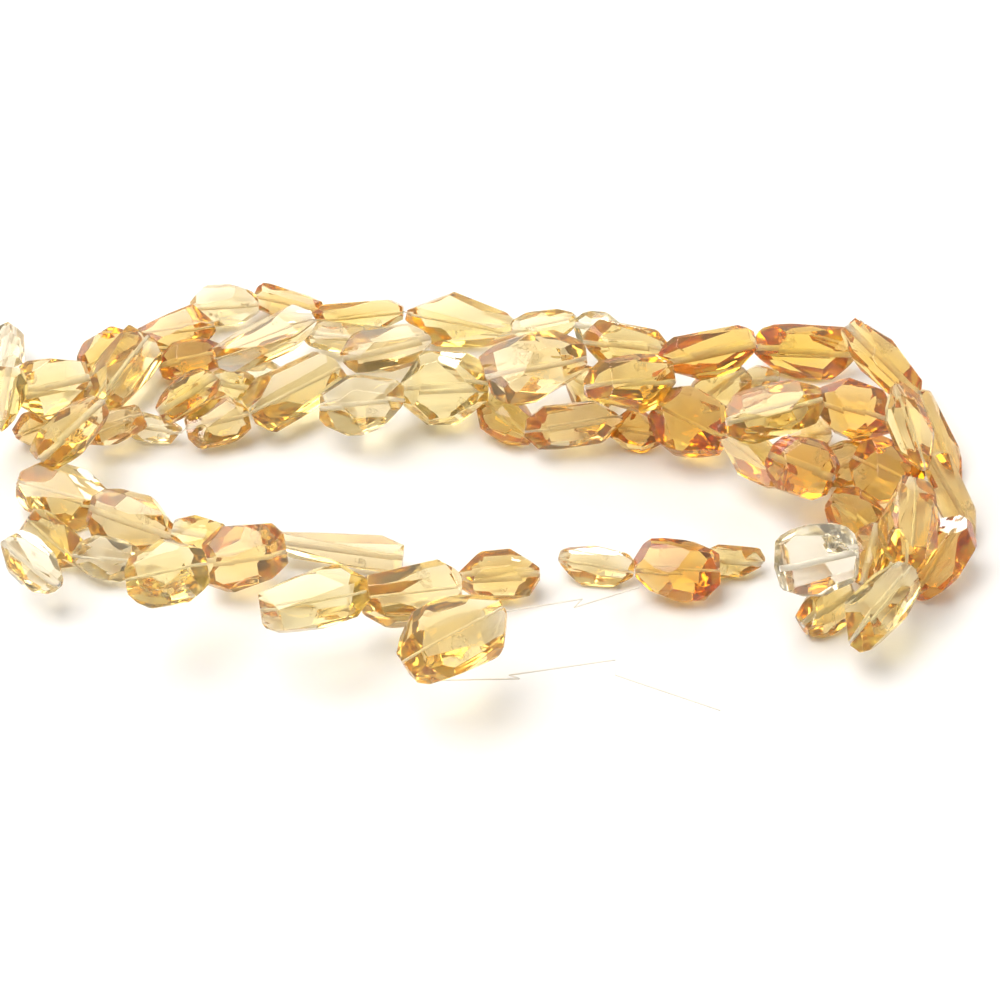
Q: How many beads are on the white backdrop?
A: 73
